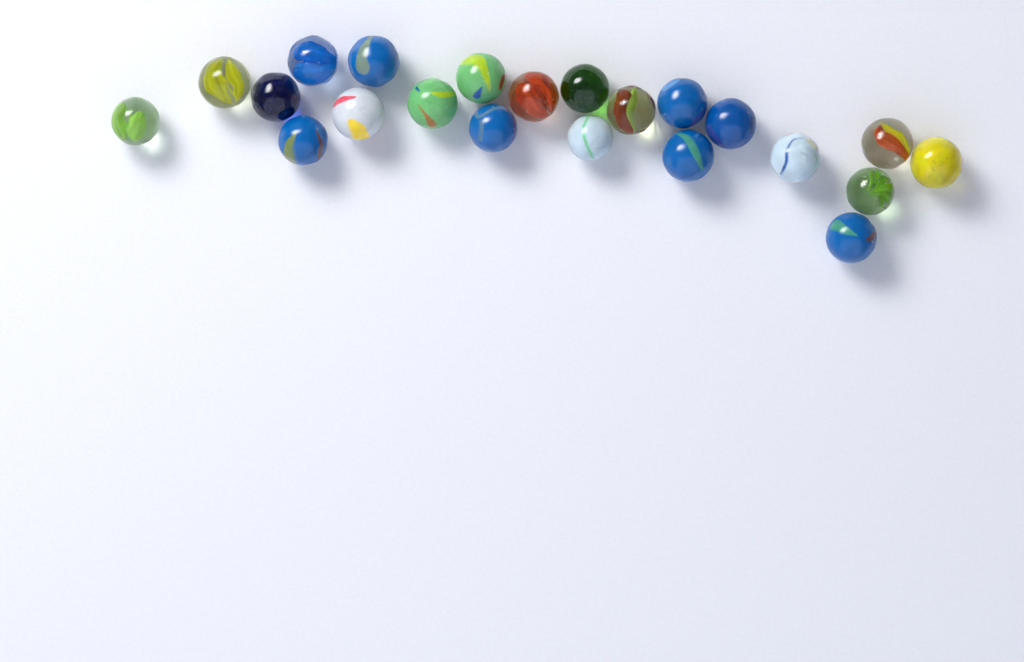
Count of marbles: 22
